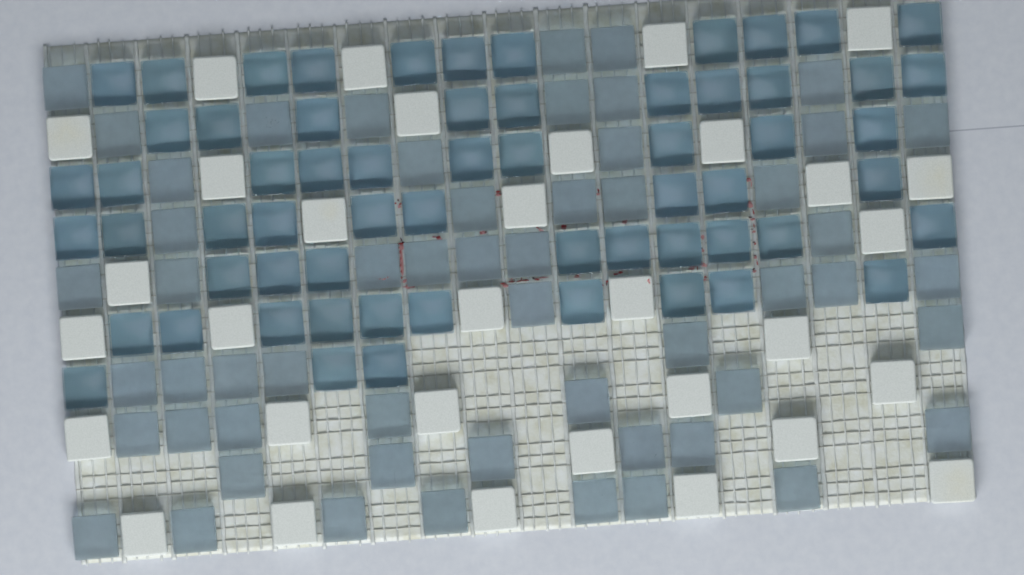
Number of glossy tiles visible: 62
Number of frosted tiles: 55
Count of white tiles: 32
